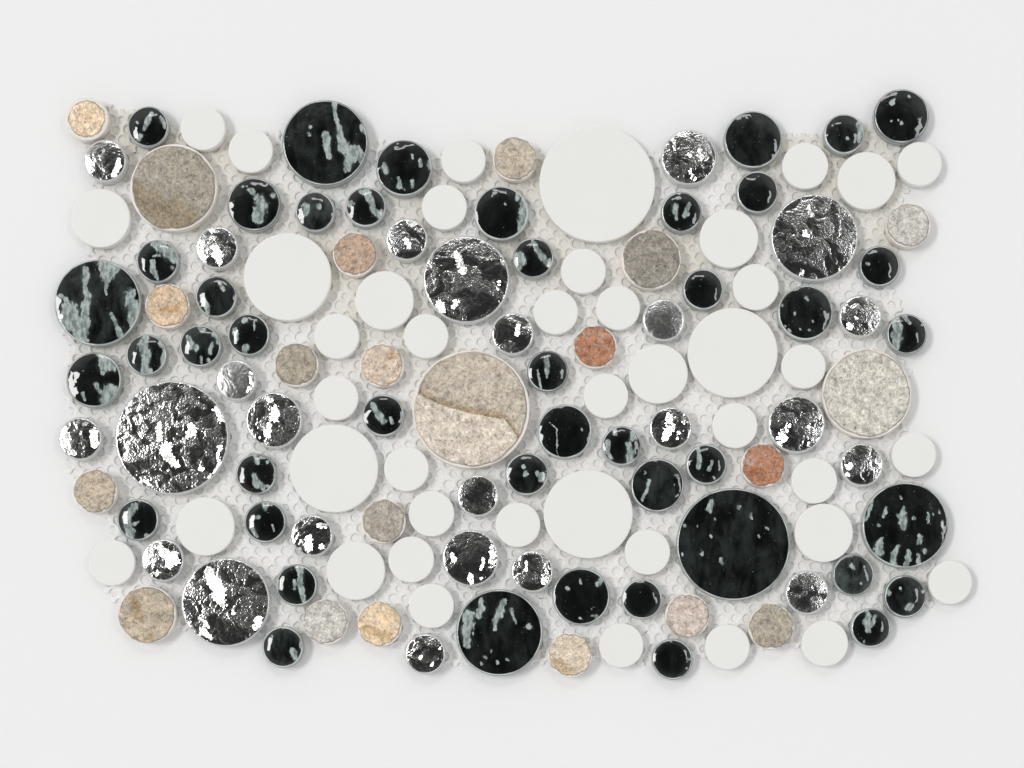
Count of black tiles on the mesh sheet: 45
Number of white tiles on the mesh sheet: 42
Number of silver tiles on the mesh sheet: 24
